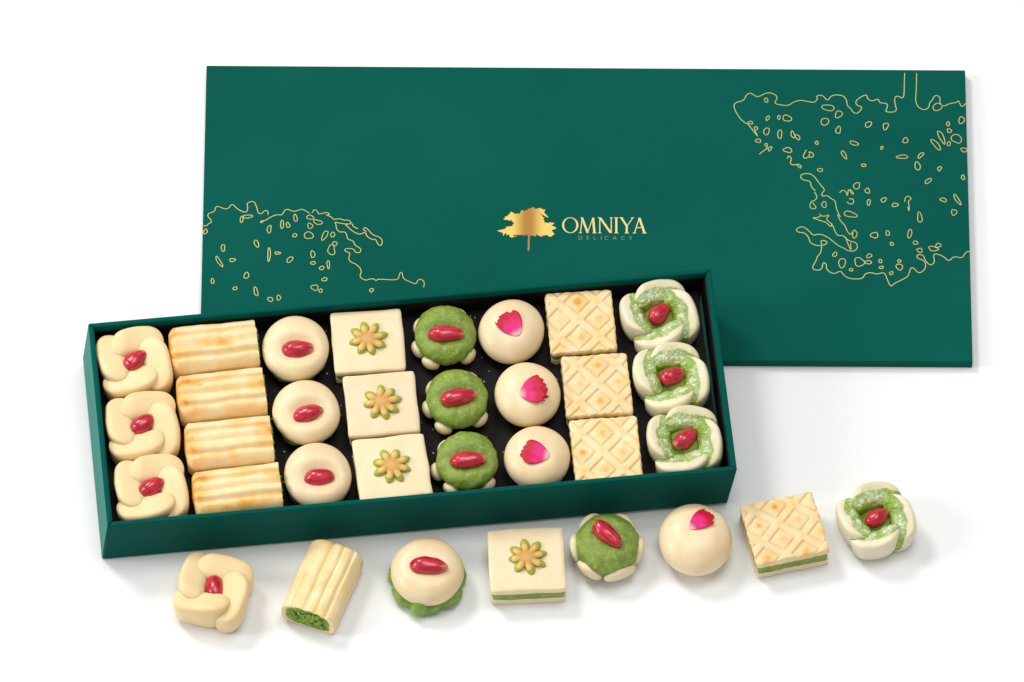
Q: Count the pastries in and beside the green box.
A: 33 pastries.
